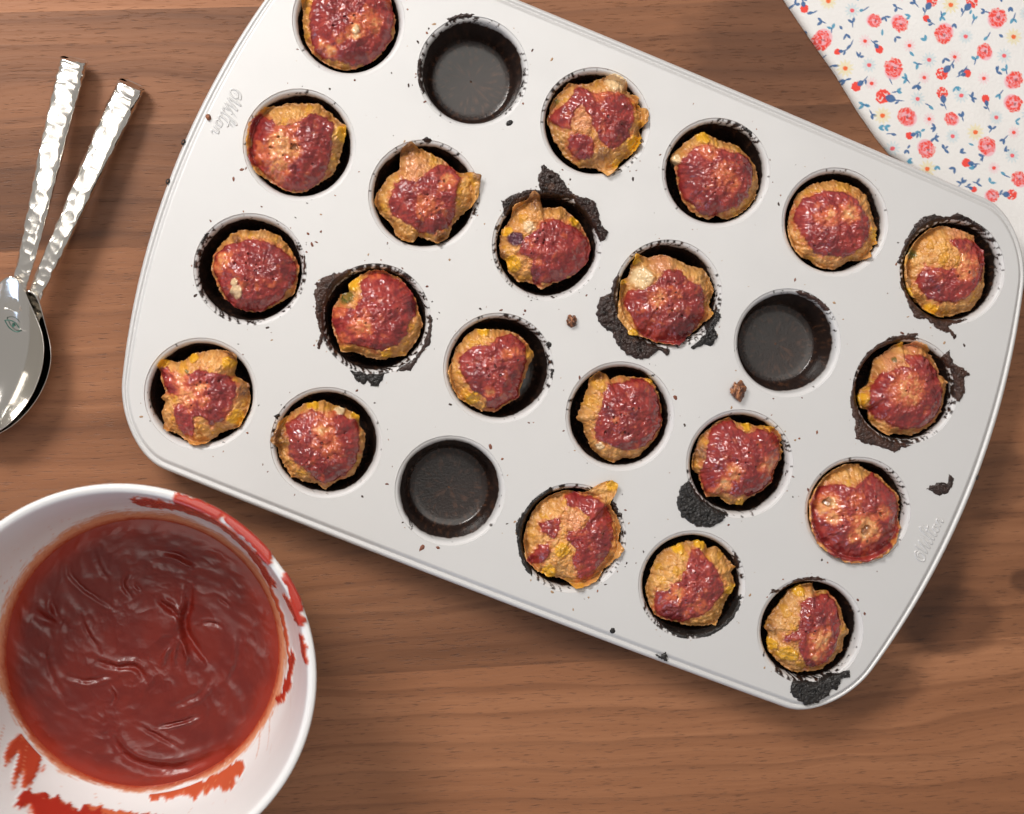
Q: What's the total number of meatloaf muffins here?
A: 21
